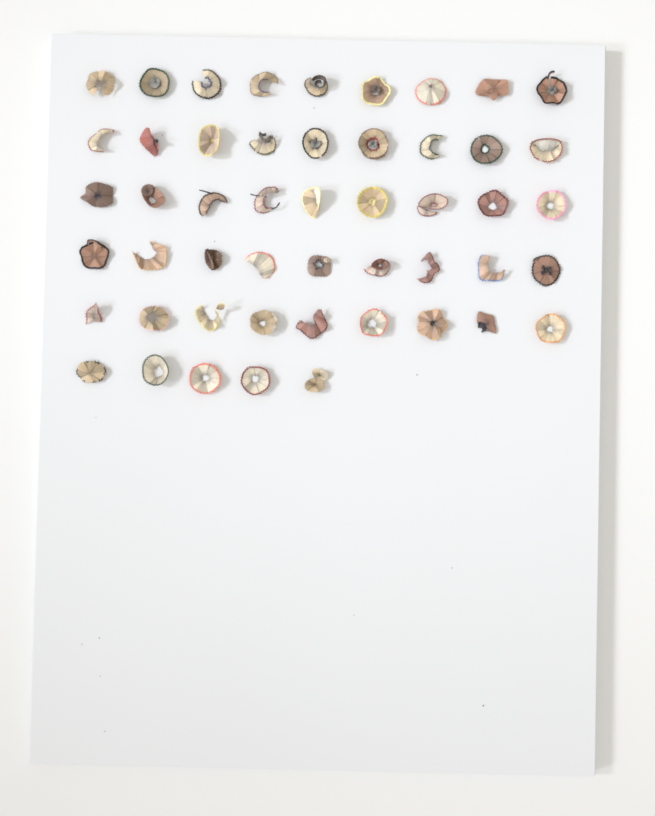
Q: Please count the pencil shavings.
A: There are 50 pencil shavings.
